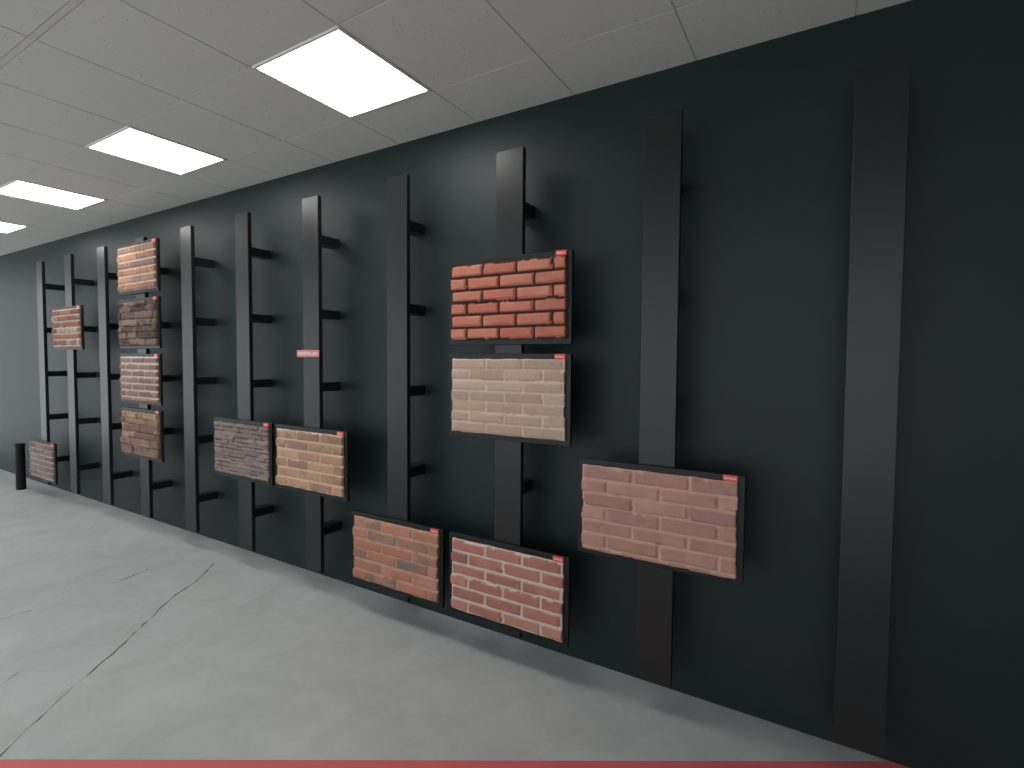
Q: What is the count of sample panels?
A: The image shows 13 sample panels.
